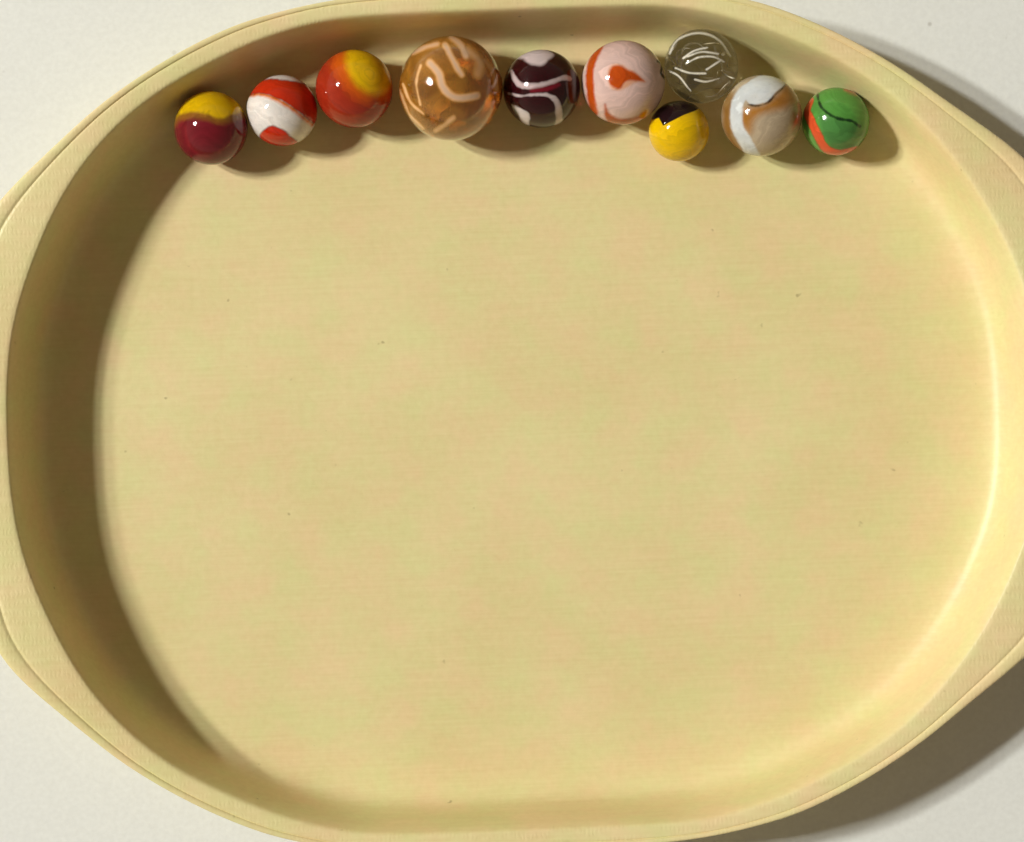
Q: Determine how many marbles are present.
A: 10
